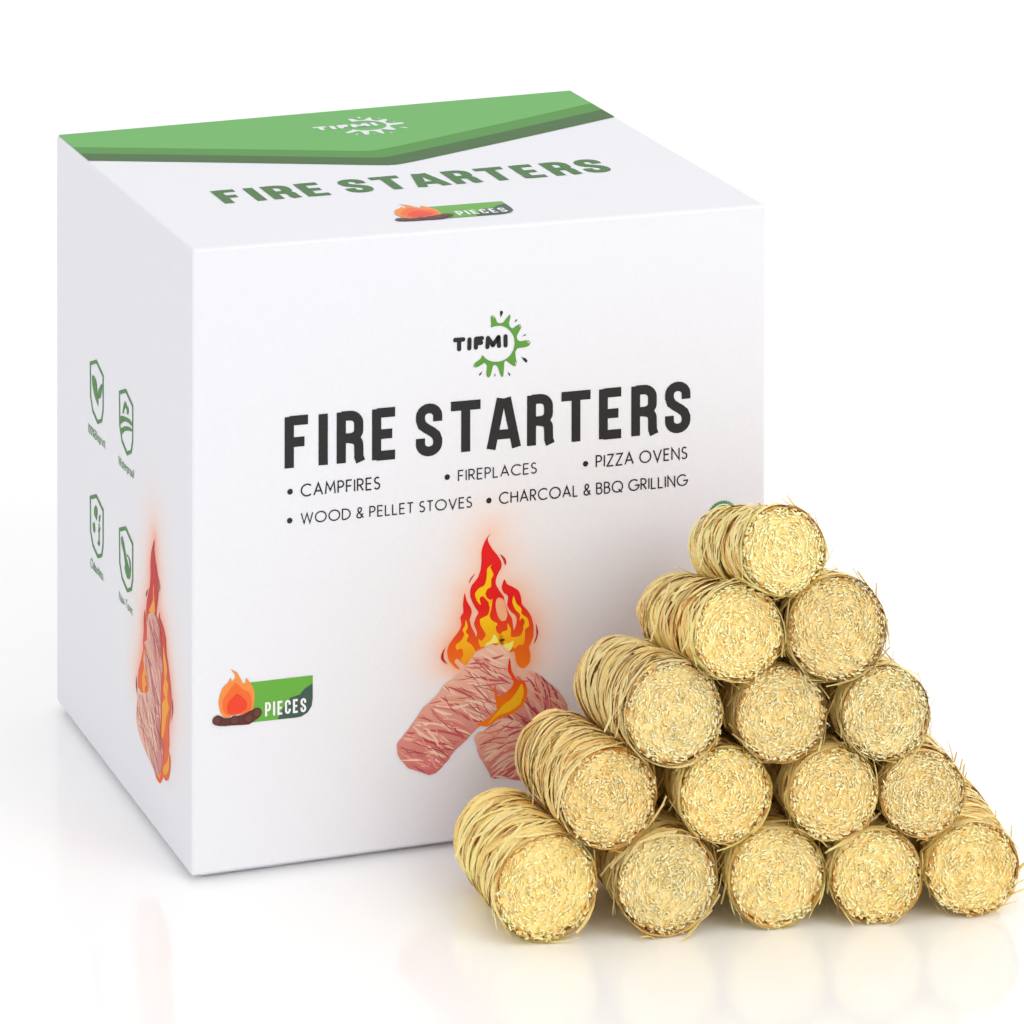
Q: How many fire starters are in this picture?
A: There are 15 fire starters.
